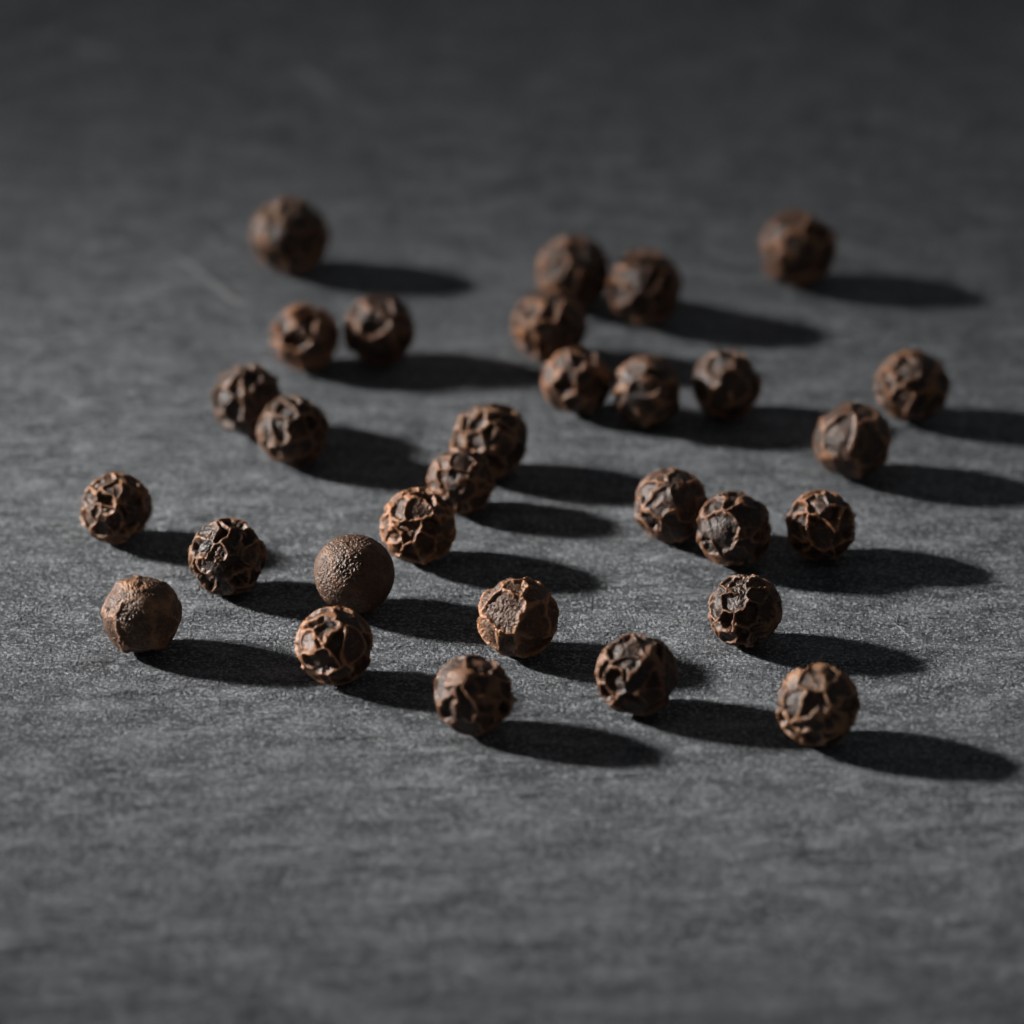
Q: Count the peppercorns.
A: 30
